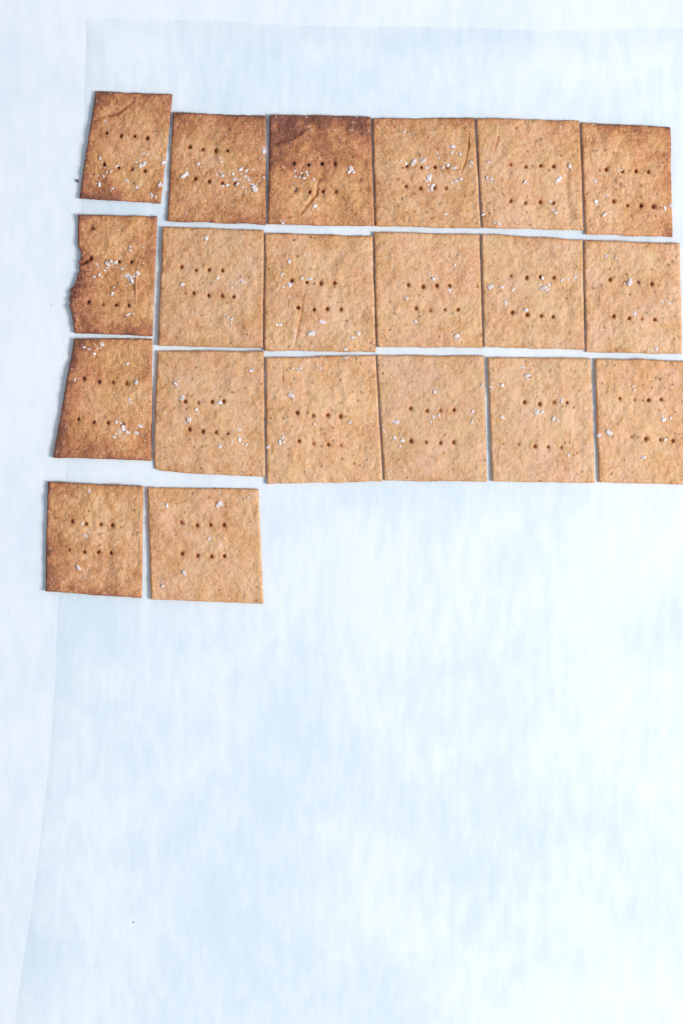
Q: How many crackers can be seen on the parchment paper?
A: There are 20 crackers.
